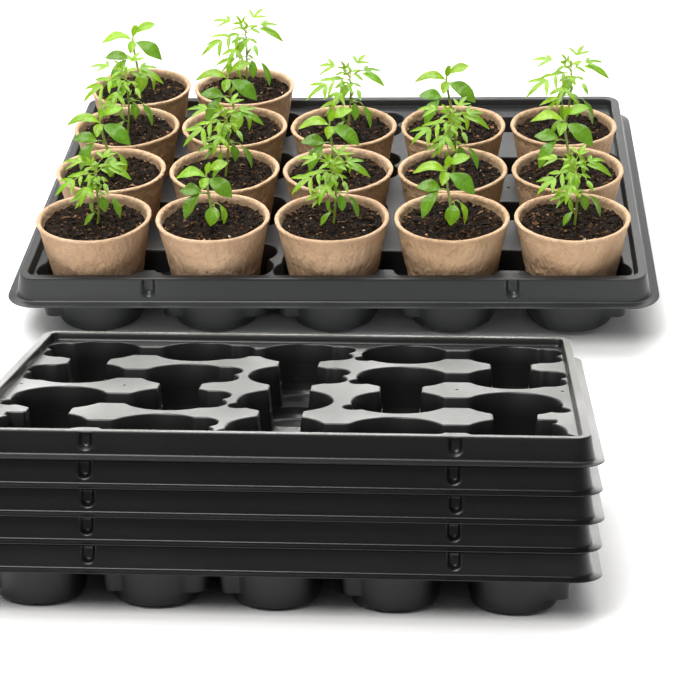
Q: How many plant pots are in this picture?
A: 17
